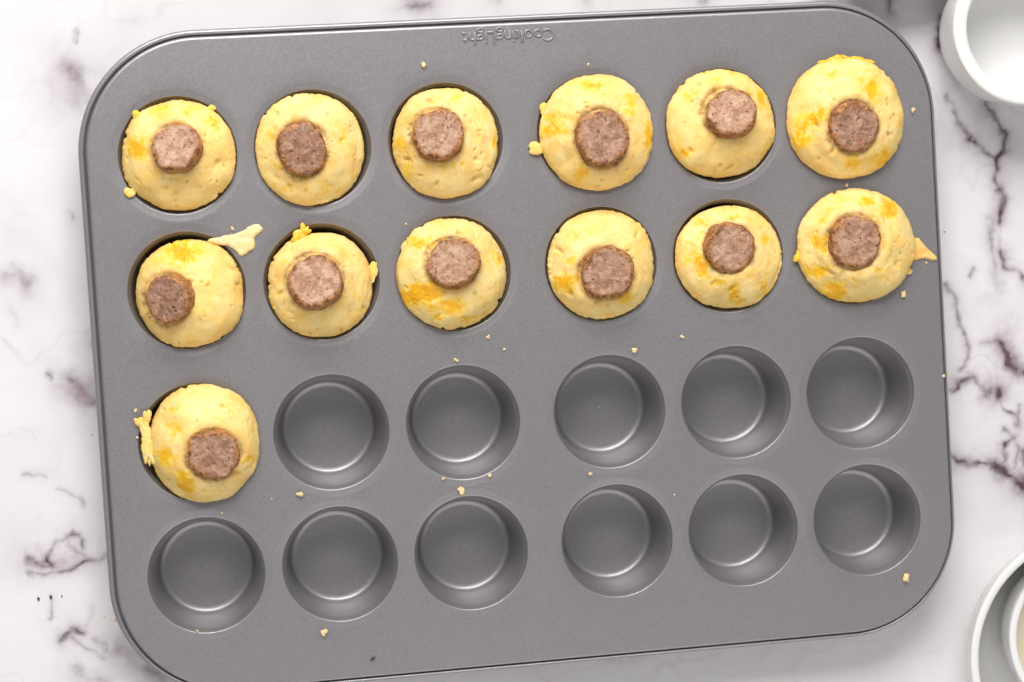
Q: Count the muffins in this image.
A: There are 13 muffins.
